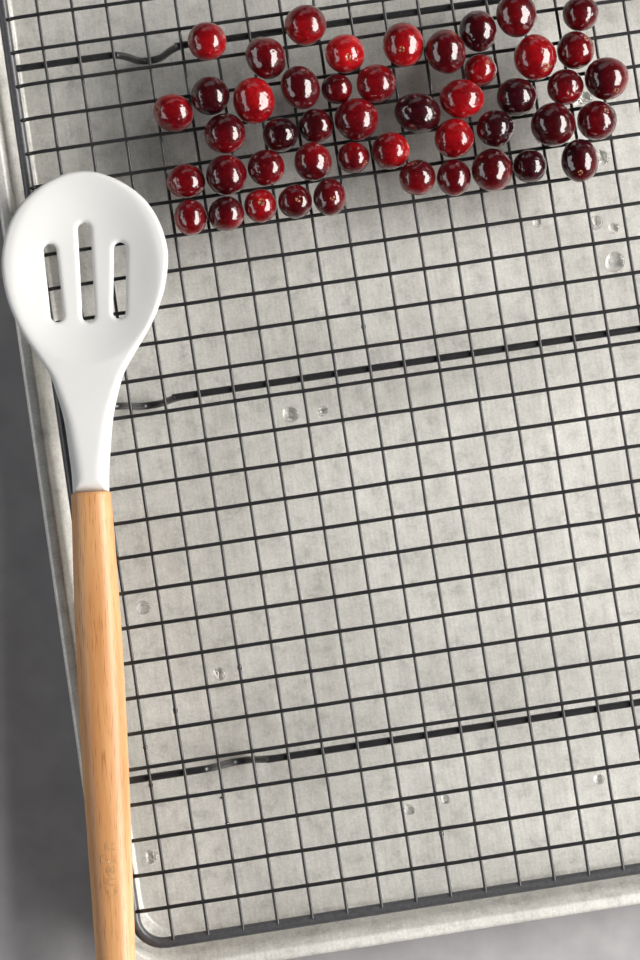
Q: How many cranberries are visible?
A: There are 47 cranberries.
